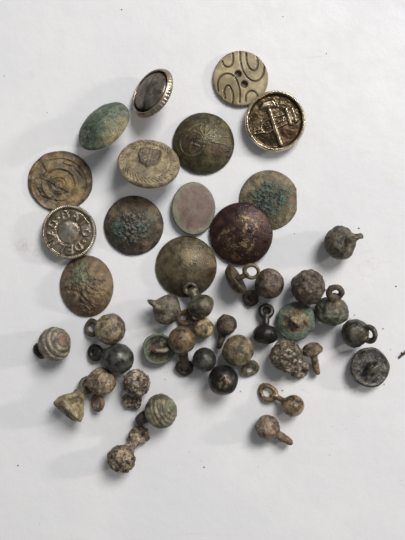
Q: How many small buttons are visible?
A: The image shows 30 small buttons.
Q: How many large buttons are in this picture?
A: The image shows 14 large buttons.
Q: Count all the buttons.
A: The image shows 44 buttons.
